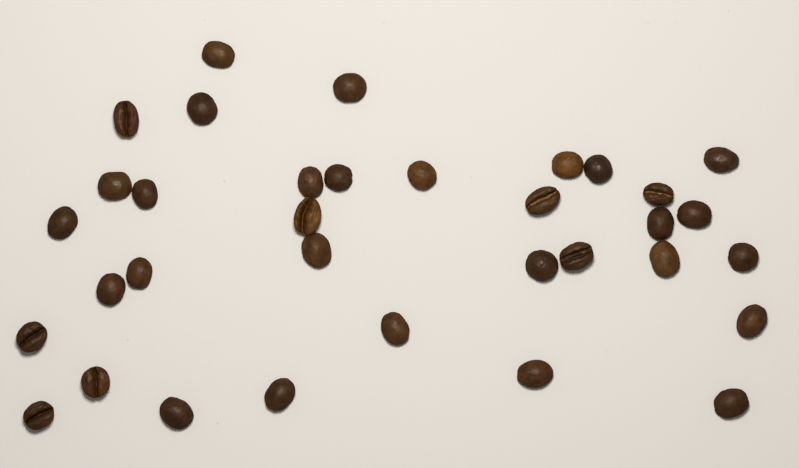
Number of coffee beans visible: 34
